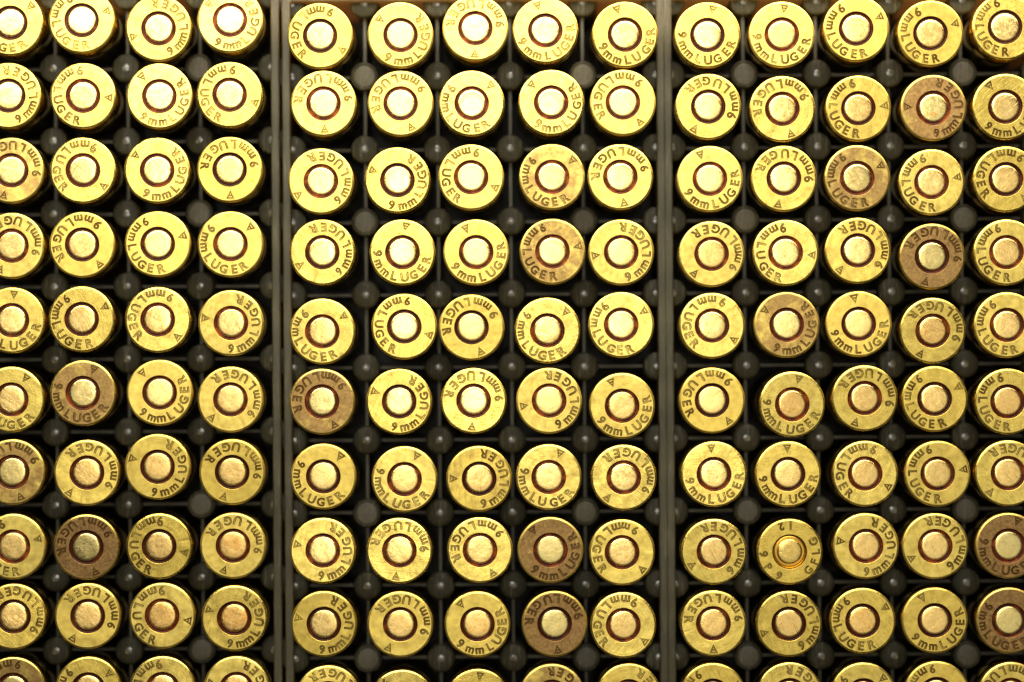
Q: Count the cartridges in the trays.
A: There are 140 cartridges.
